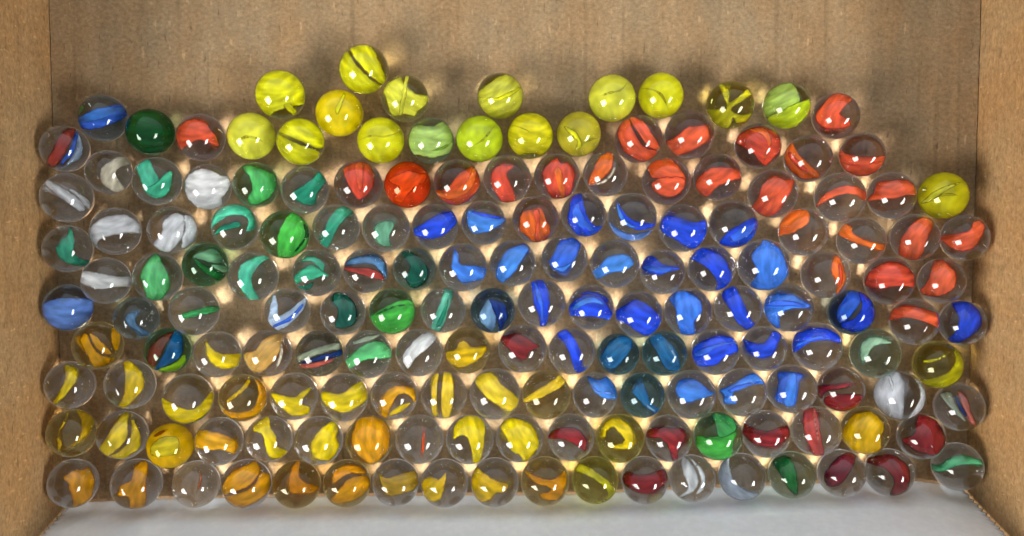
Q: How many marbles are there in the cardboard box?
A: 167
